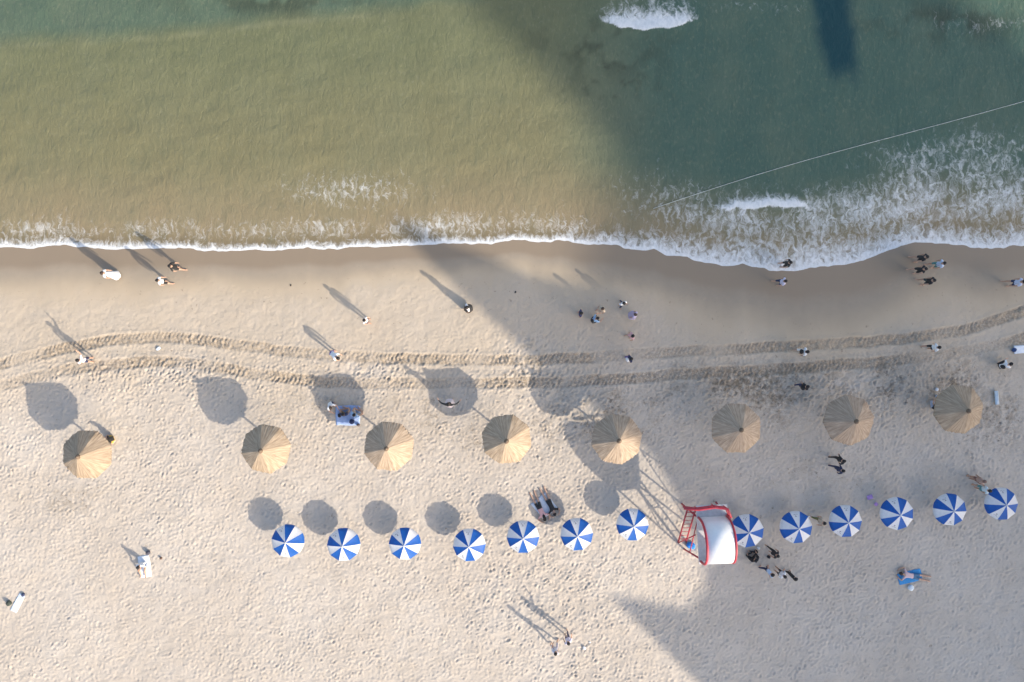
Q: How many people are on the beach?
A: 47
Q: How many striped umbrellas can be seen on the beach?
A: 13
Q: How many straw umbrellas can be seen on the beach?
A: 8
